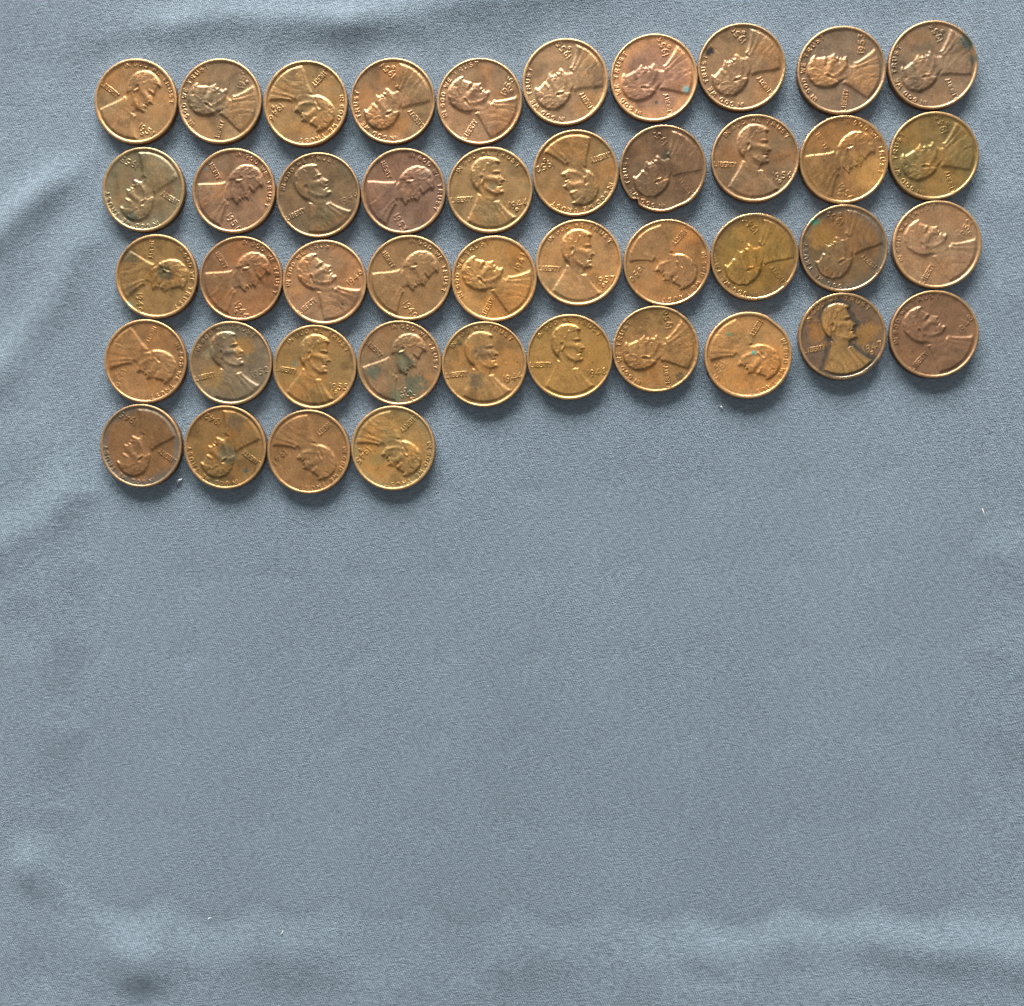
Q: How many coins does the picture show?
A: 44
